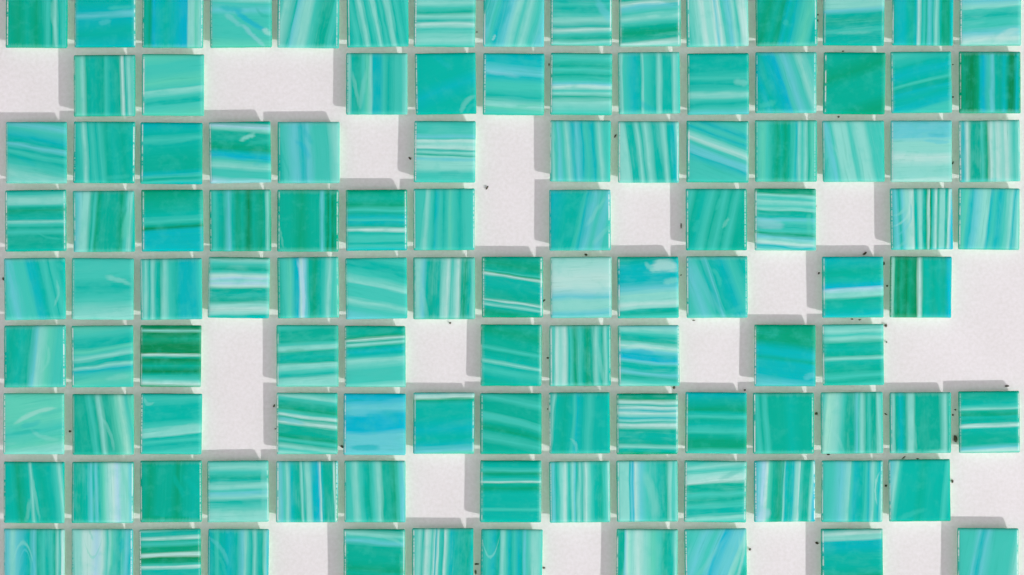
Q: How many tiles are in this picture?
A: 113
